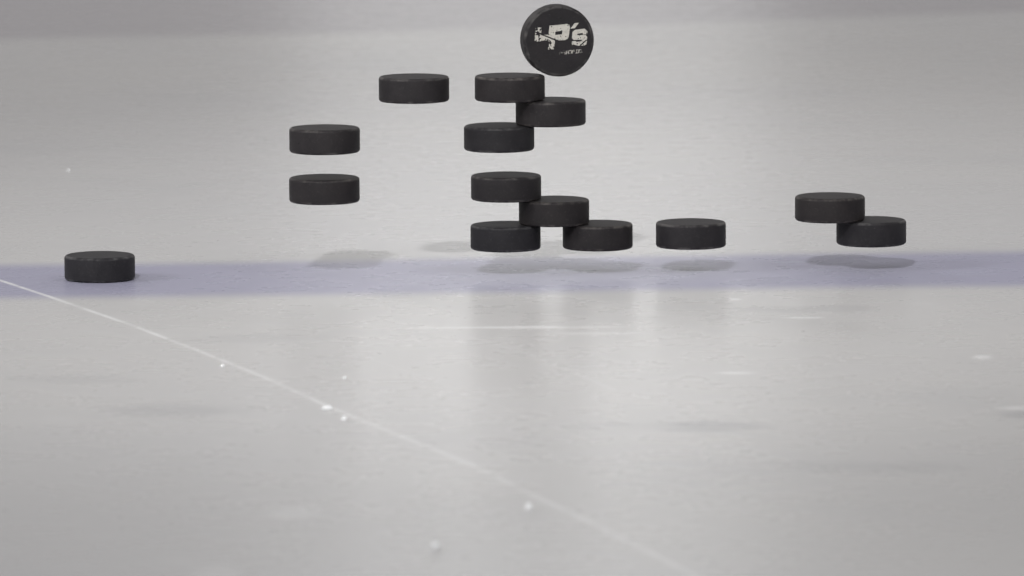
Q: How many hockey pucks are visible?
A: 15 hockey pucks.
